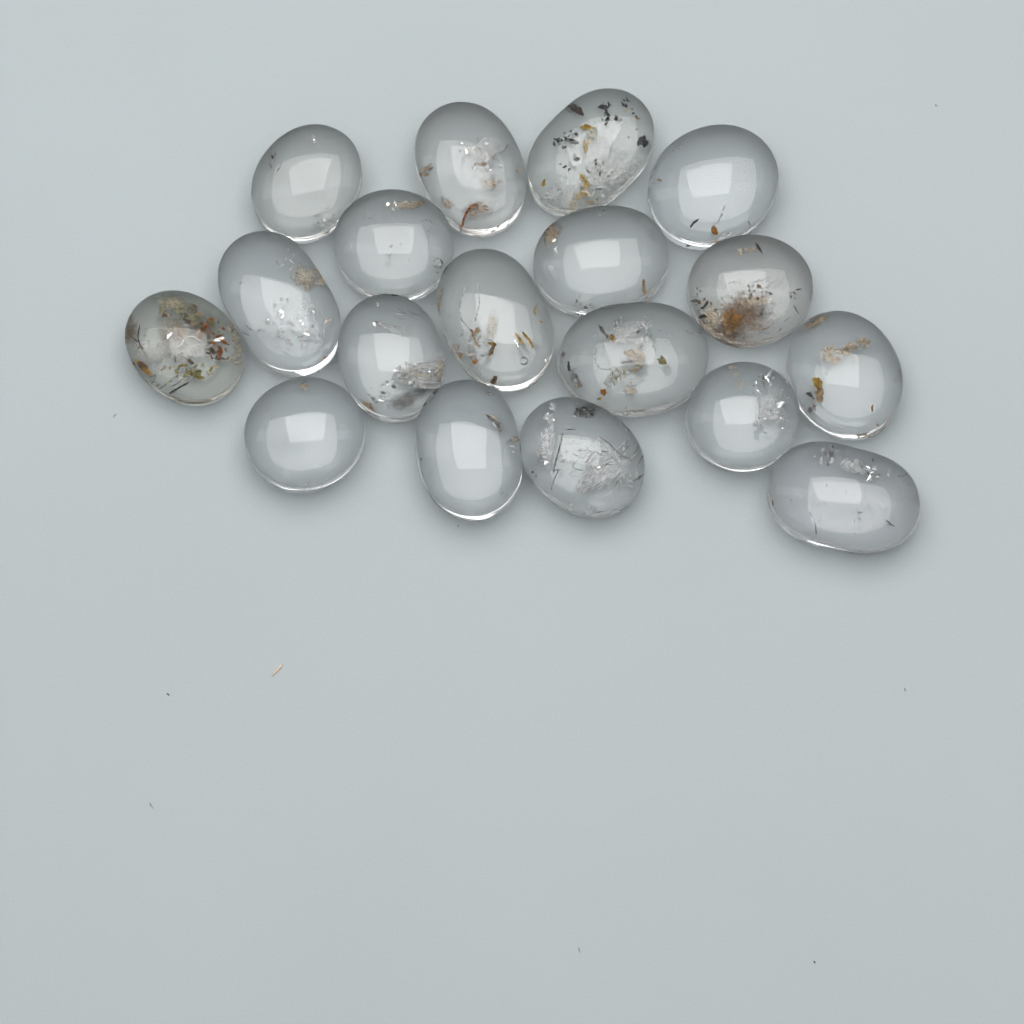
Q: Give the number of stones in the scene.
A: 18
